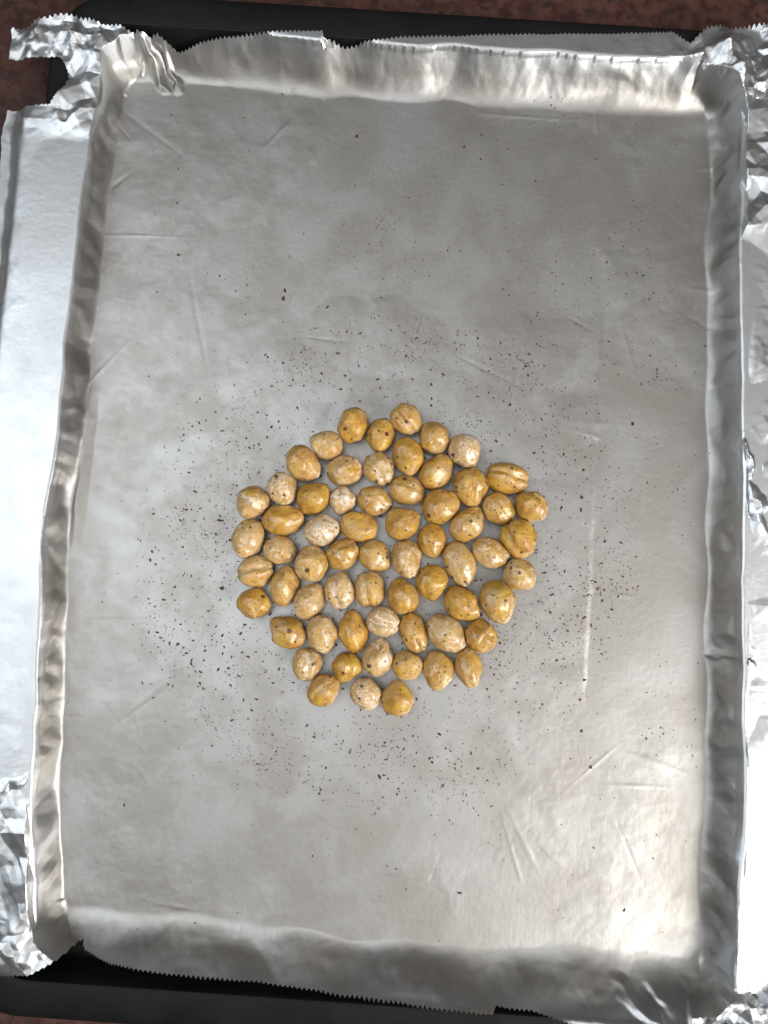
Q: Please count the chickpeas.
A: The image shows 64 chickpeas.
